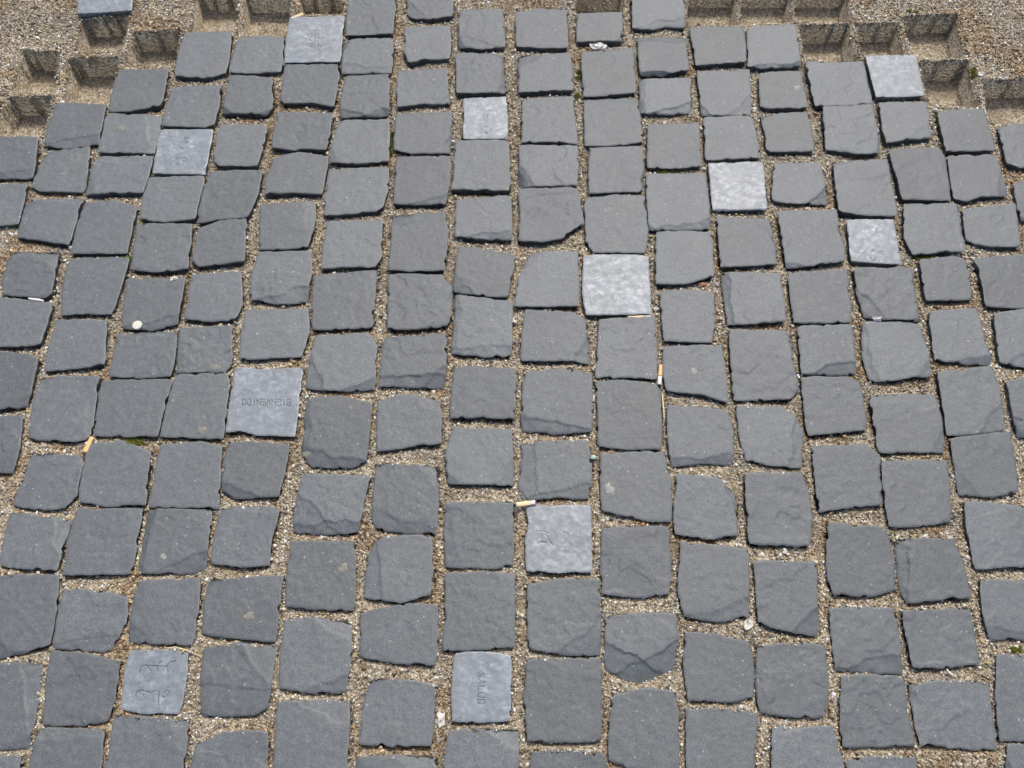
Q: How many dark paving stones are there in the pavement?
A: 183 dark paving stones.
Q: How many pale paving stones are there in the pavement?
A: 12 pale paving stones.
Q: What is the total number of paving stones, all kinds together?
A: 195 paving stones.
